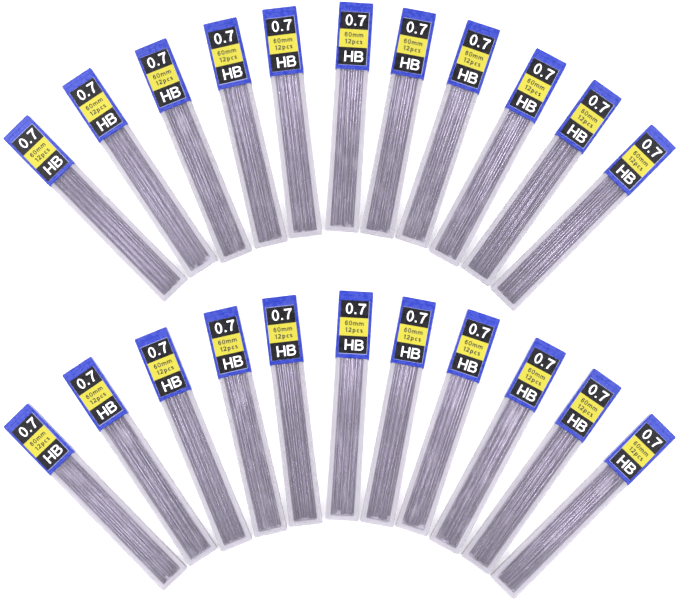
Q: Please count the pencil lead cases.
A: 22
